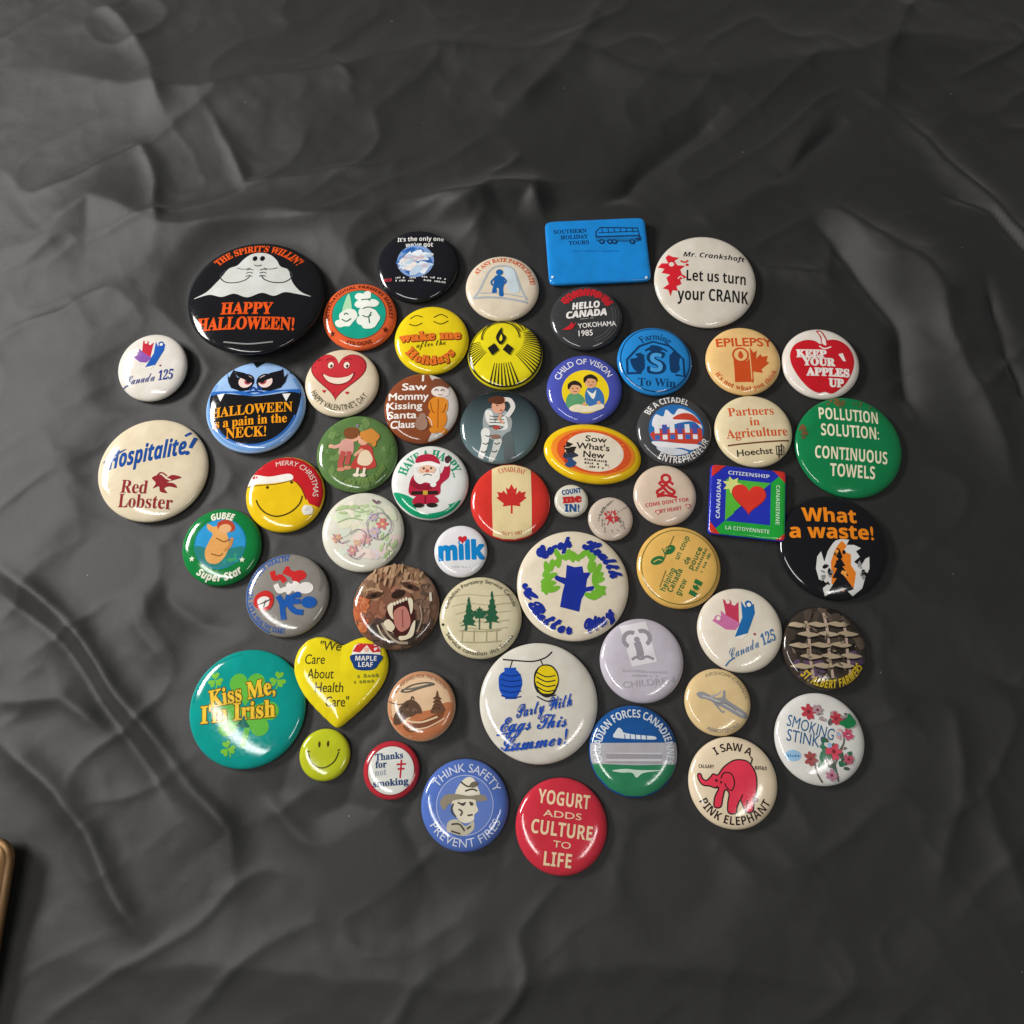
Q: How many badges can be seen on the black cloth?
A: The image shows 55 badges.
